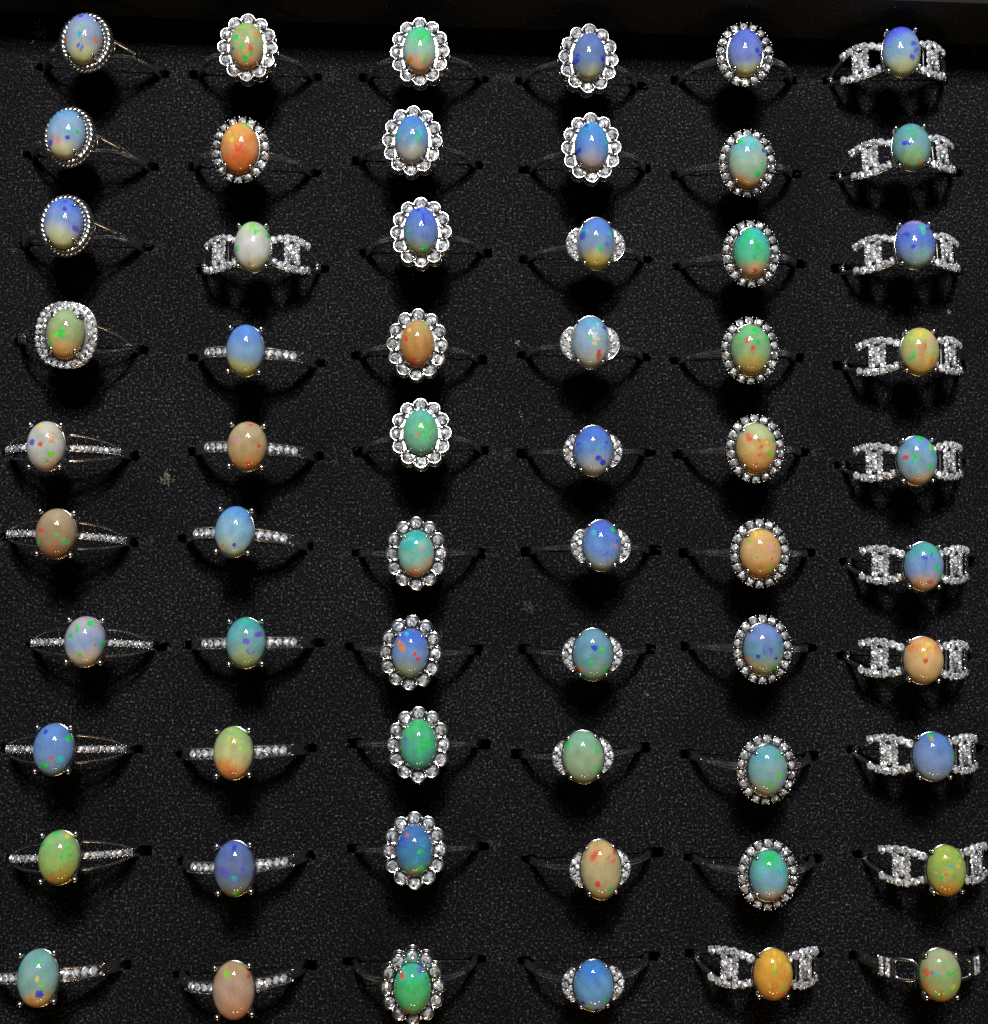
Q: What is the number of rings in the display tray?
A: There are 60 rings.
